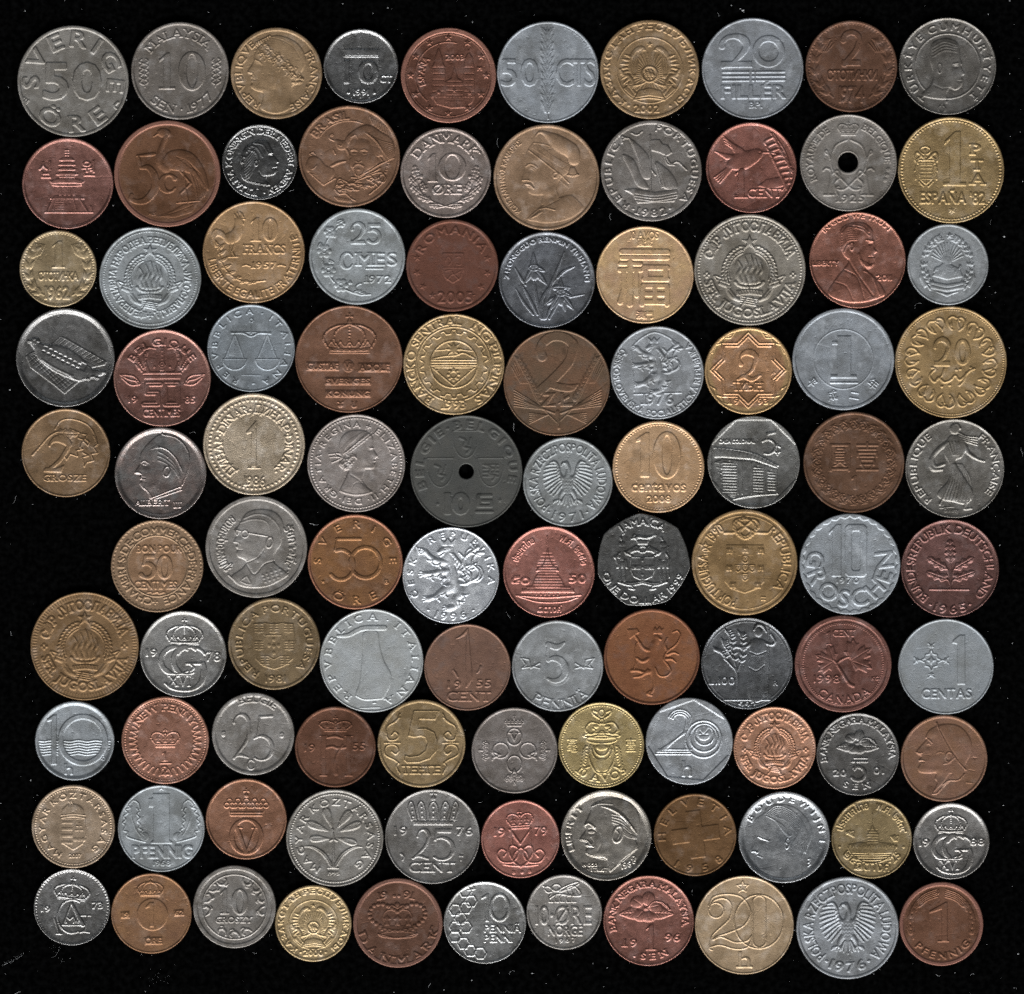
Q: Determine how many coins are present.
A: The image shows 102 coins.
